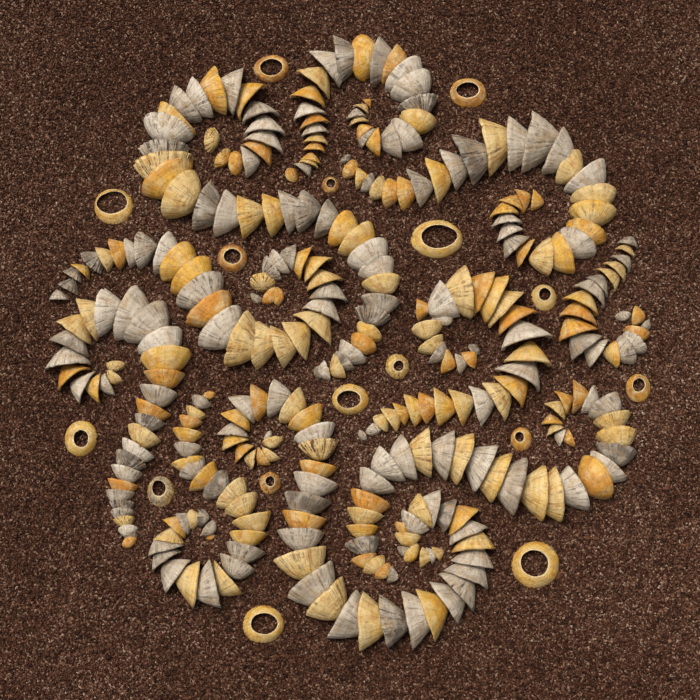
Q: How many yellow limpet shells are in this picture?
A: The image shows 172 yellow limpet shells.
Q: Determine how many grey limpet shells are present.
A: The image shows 150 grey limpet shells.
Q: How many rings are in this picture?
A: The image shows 16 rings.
